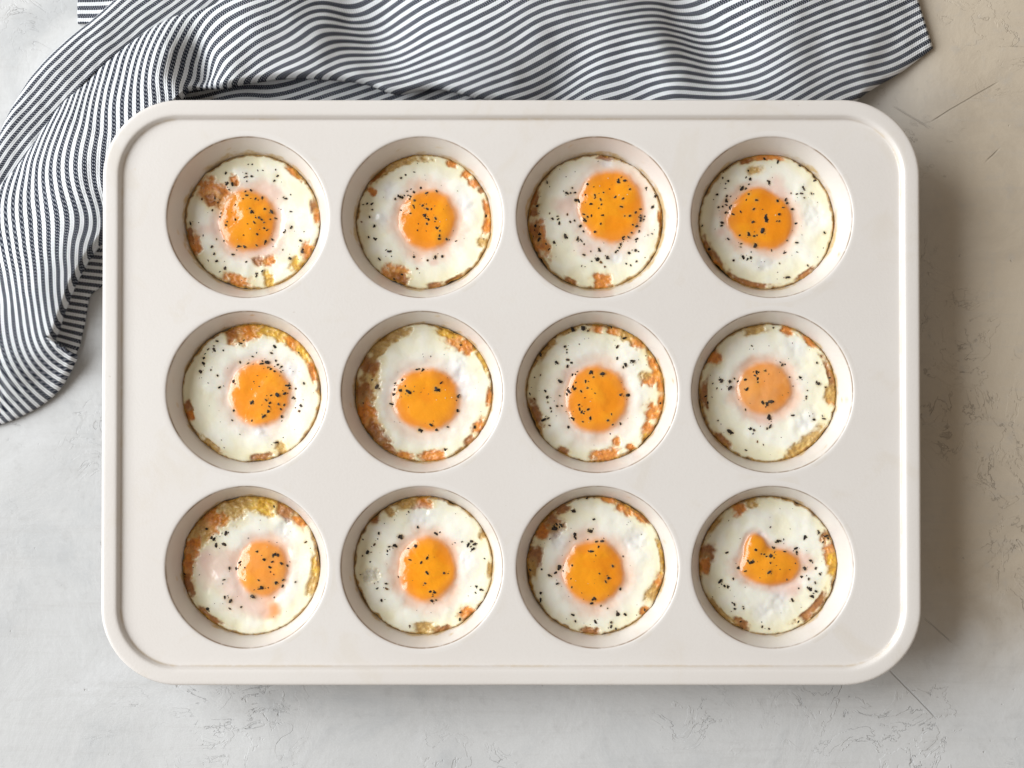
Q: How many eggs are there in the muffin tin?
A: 12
